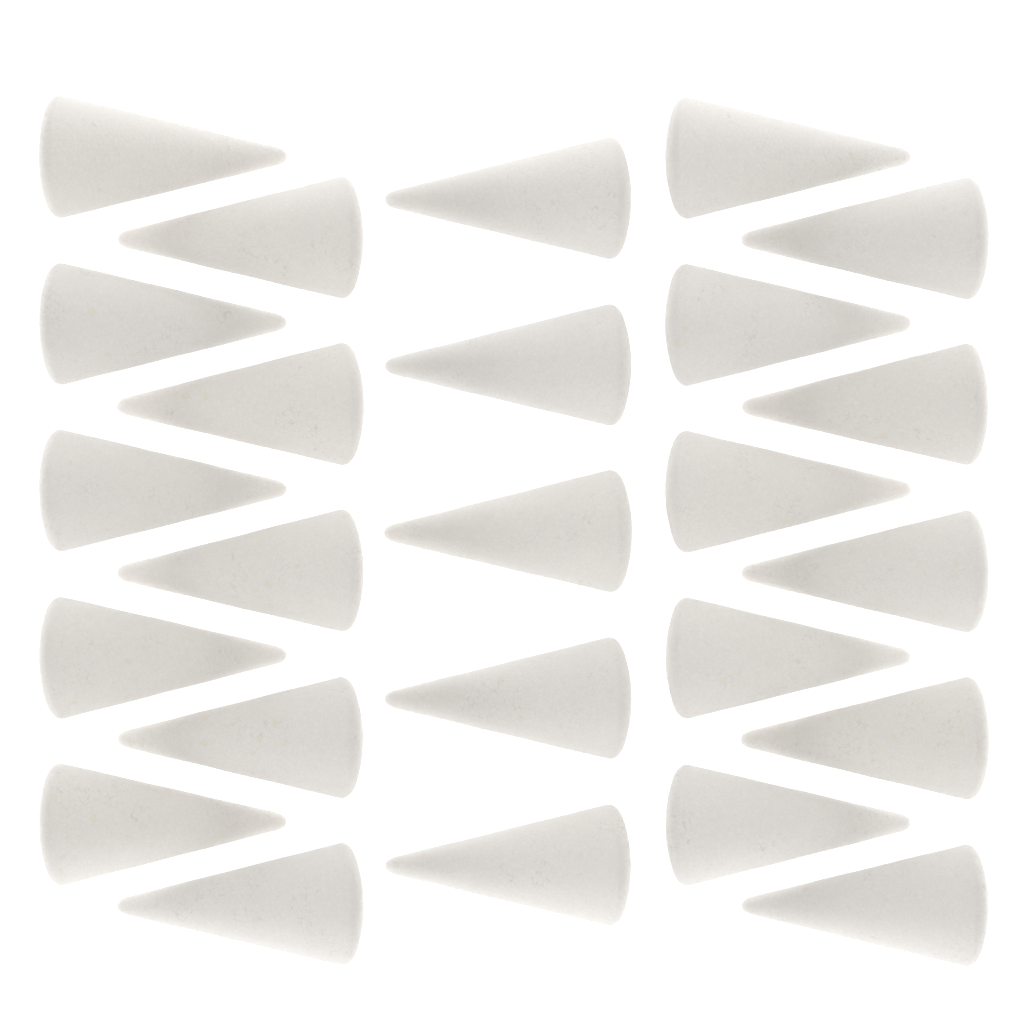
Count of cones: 25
